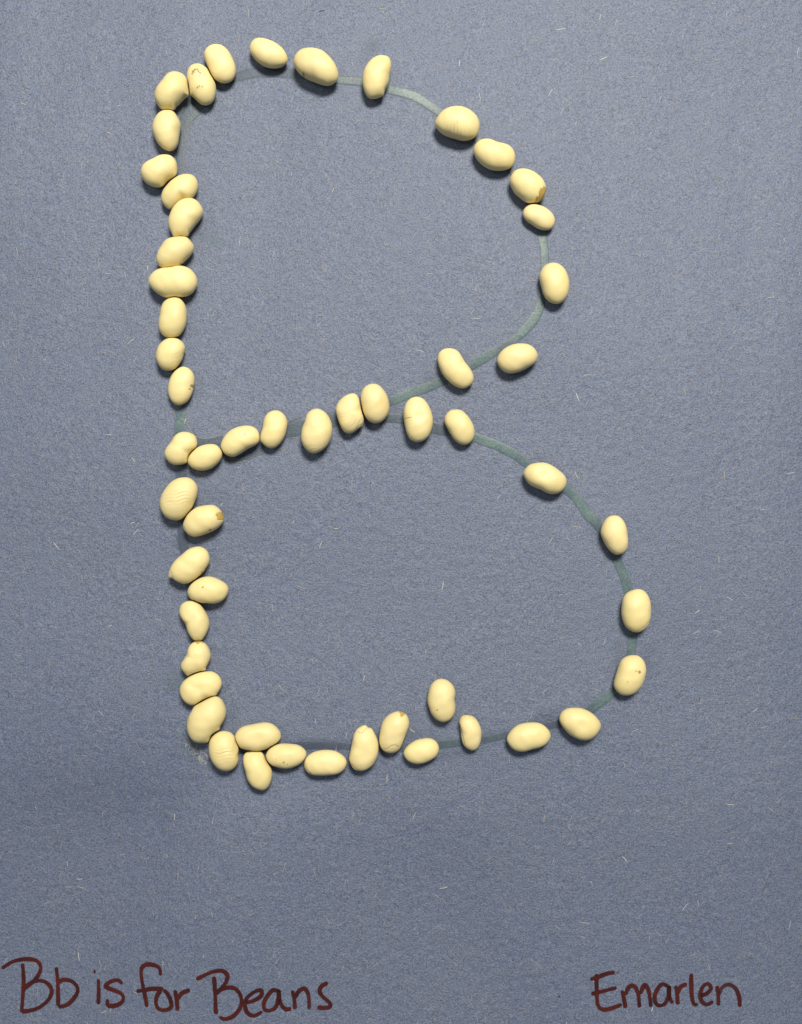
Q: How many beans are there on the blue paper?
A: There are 55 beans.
